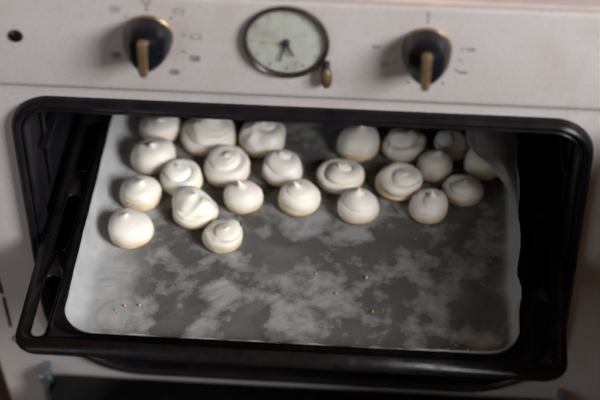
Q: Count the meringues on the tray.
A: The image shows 23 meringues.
